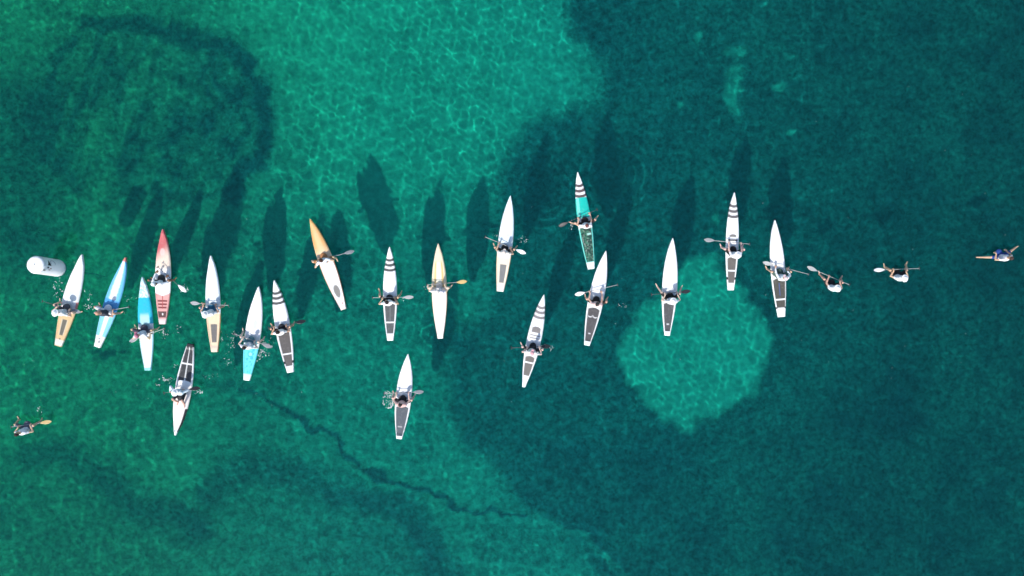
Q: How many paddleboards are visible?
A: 19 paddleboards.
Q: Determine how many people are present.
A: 23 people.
